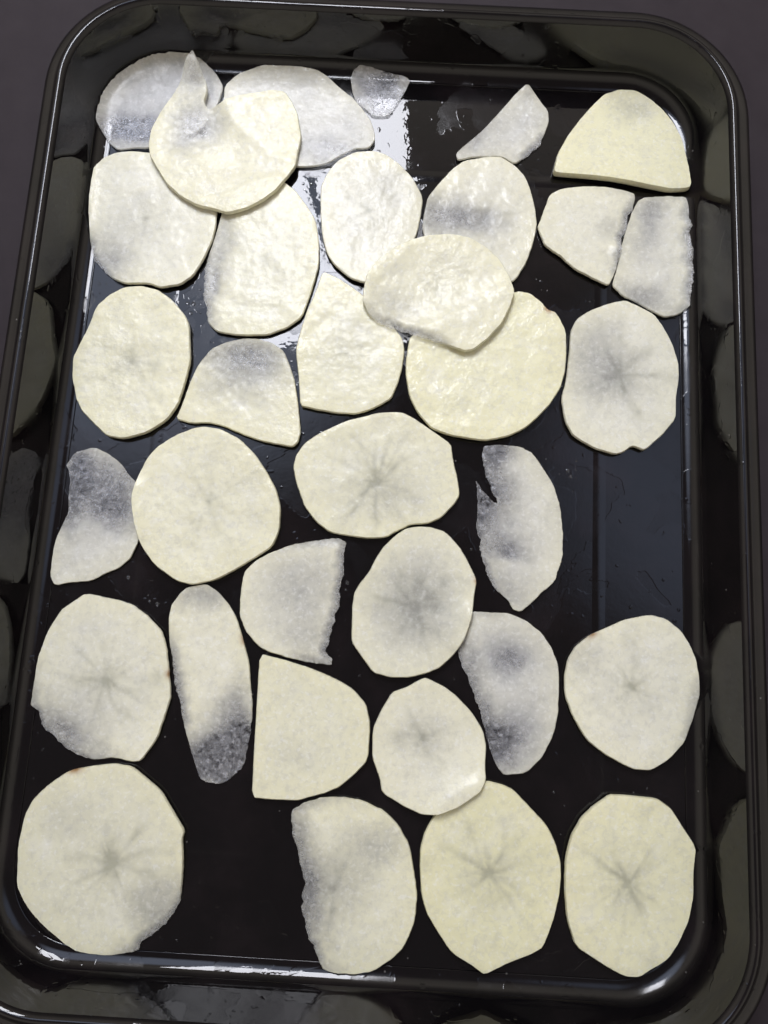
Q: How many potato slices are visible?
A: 34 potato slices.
